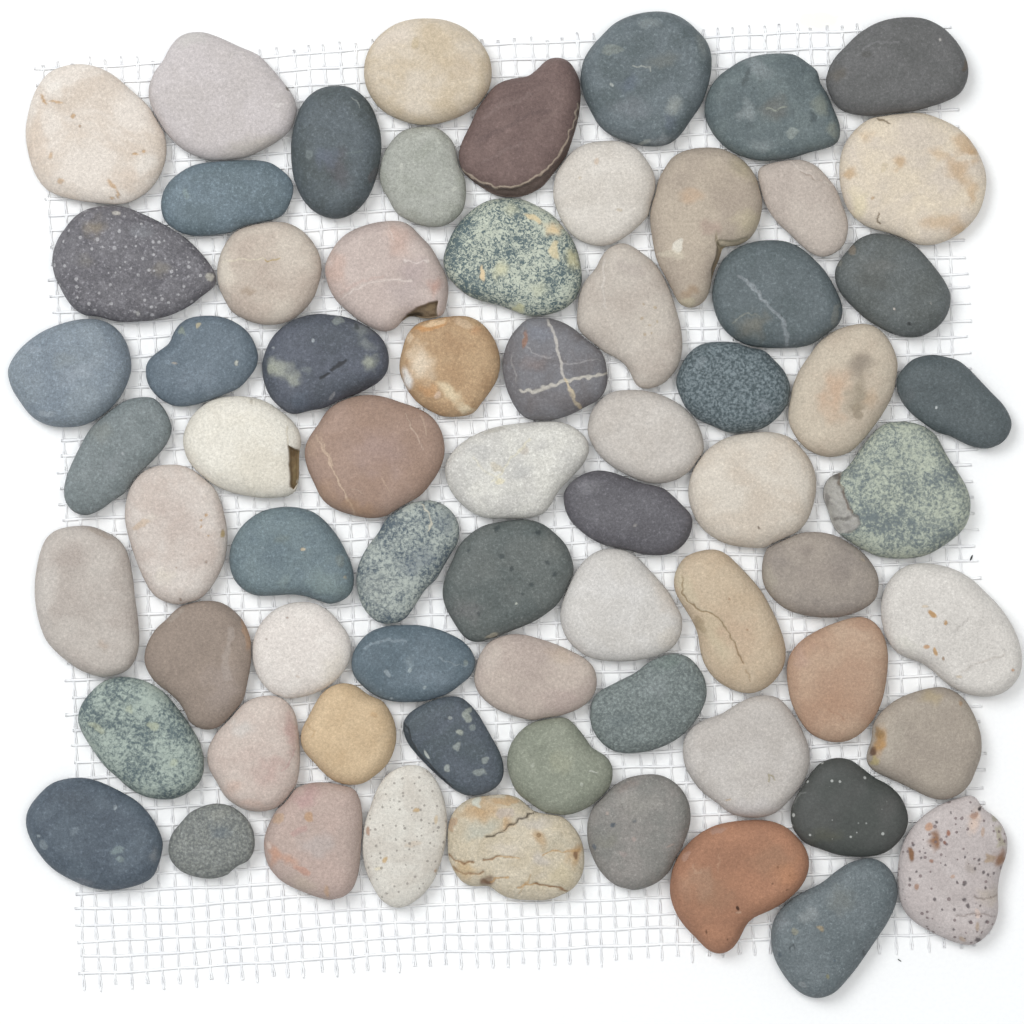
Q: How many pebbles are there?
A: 69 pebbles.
